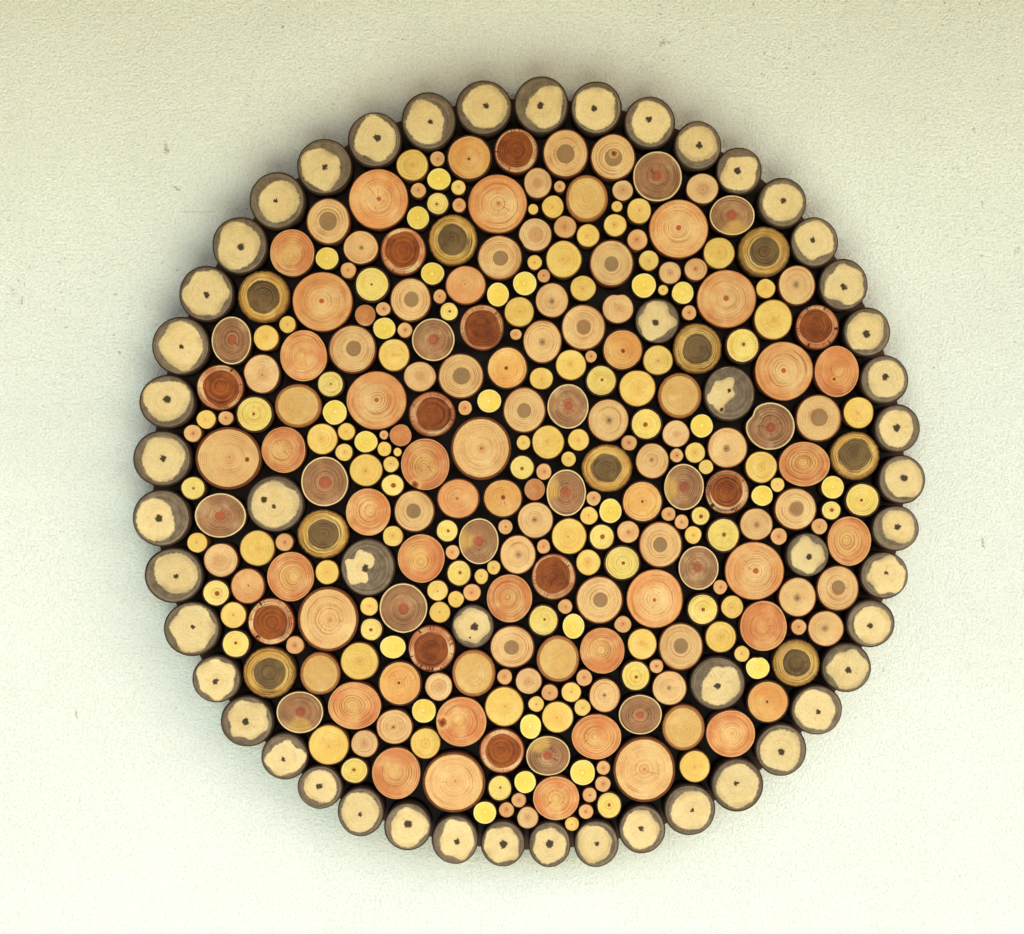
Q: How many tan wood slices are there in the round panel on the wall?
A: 148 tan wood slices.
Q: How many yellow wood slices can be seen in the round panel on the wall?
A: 122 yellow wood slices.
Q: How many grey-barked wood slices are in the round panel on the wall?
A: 51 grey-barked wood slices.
